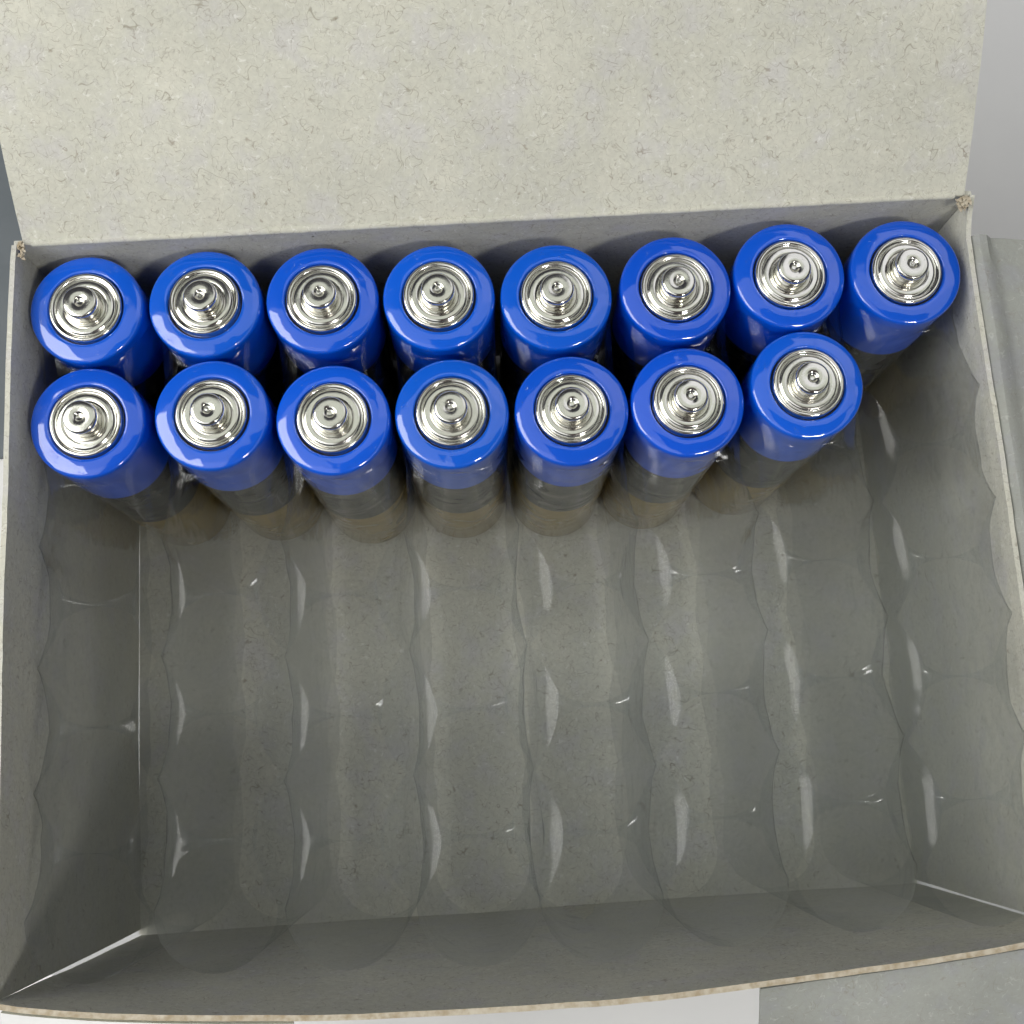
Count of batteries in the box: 15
